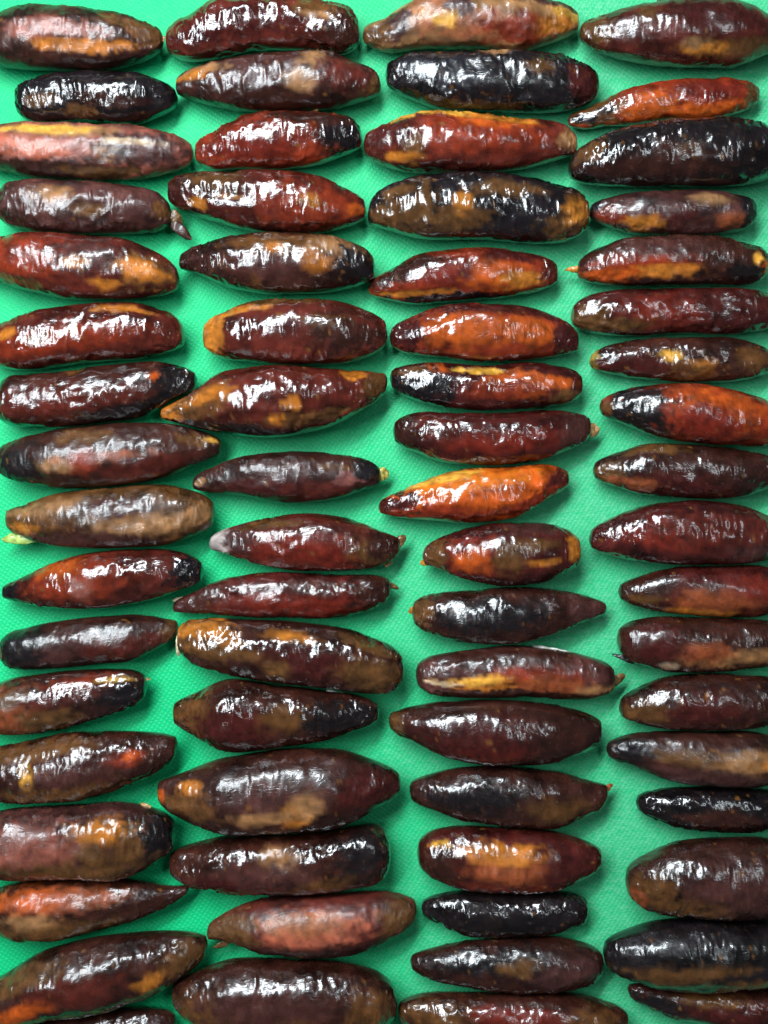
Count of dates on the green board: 69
